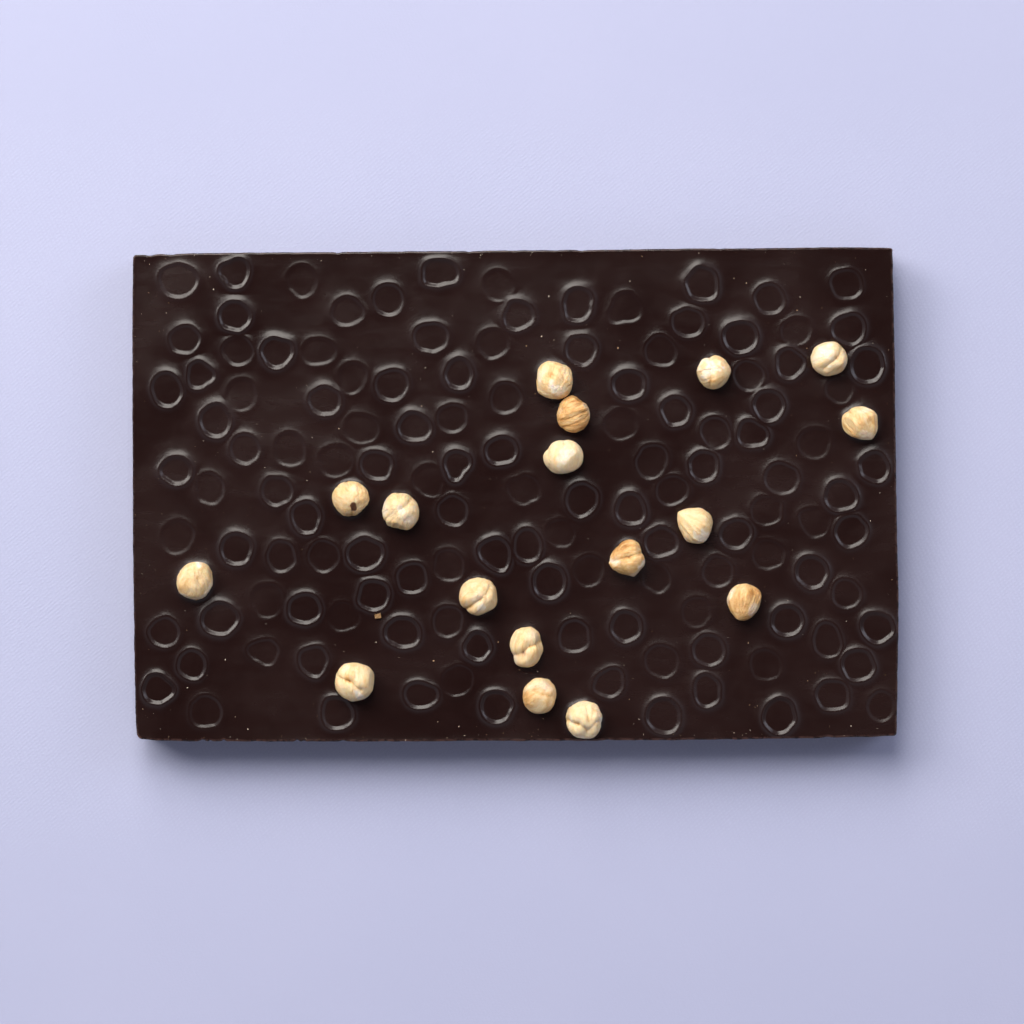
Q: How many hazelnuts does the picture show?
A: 17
